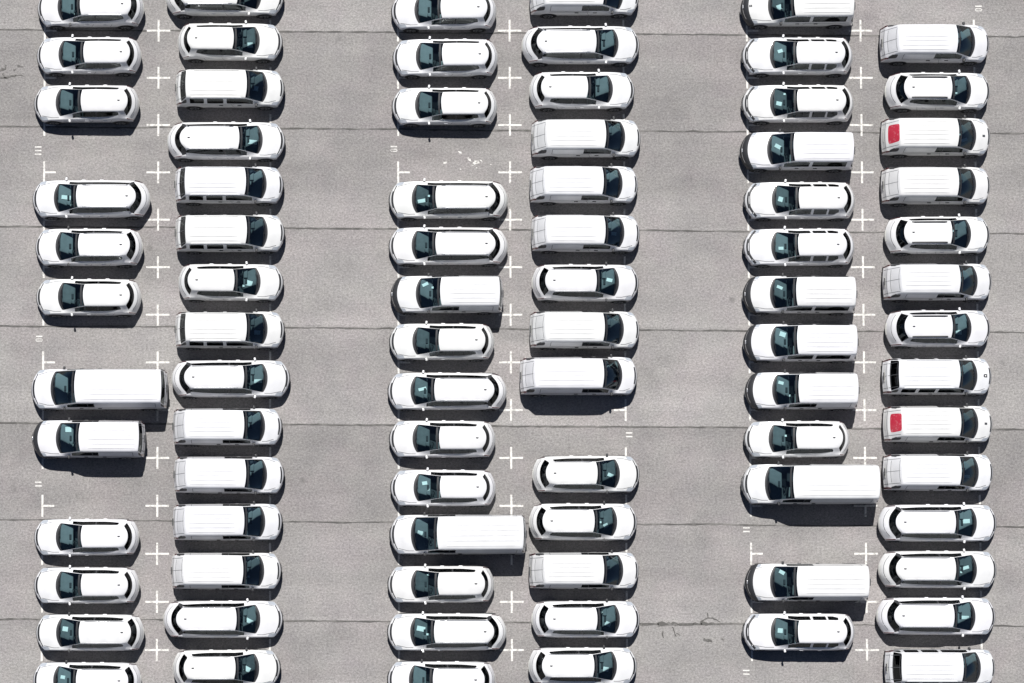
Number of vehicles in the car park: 82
